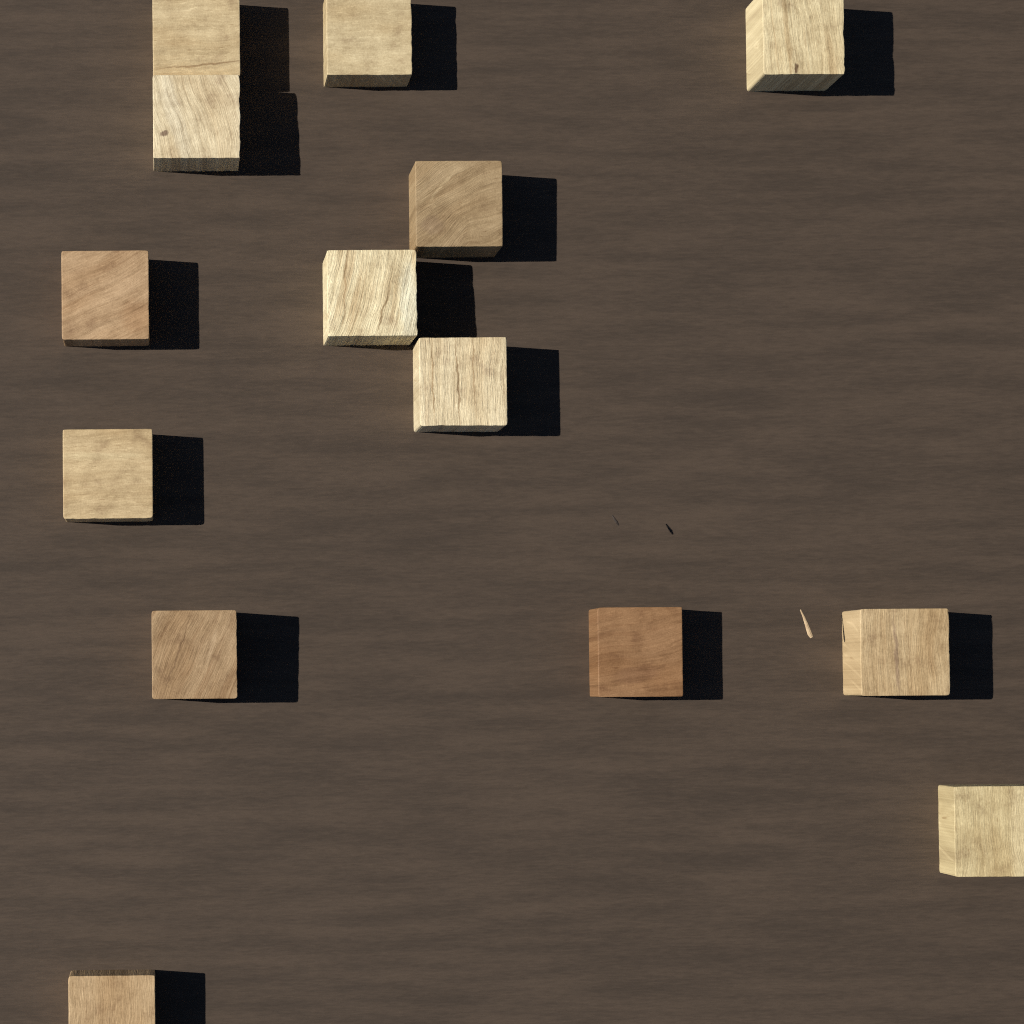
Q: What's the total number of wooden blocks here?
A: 14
